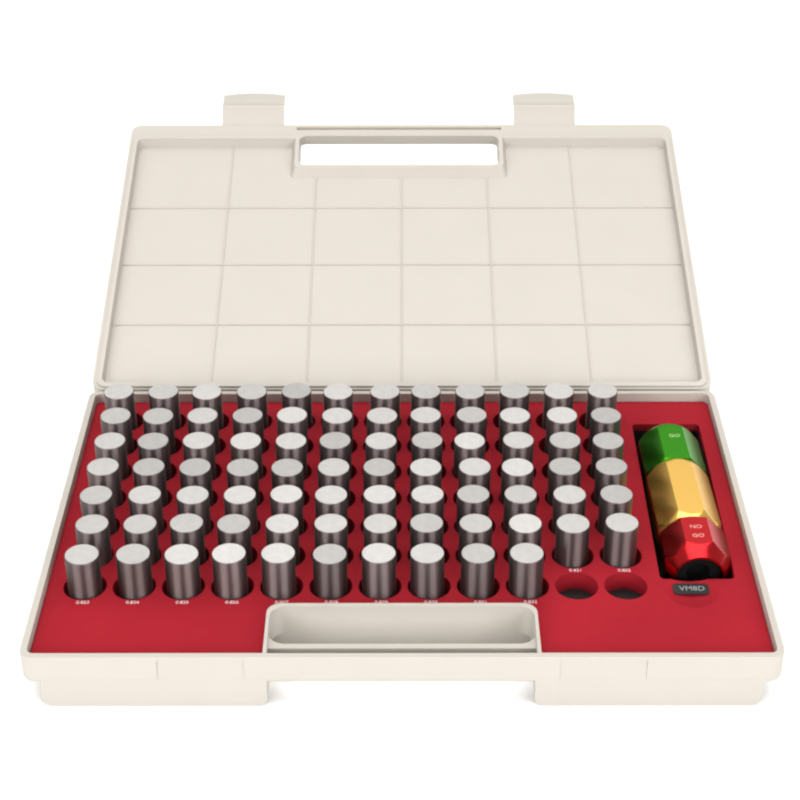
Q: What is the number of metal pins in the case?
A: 82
